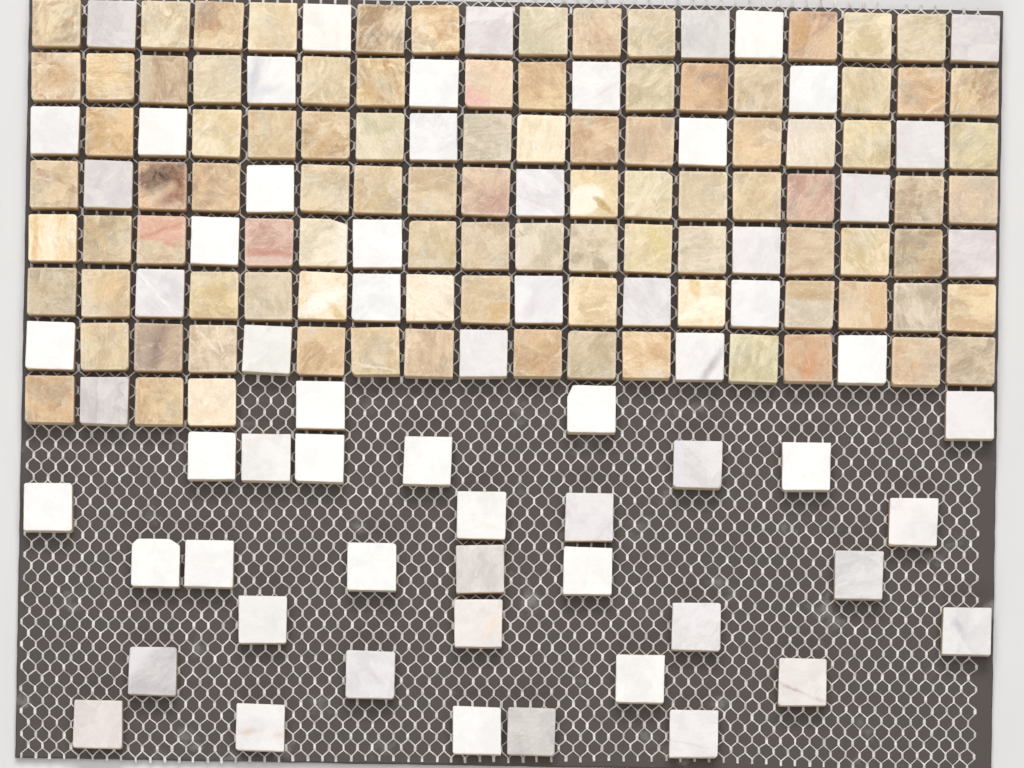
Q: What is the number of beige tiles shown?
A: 96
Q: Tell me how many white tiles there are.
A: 66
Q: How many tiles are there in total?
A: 162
